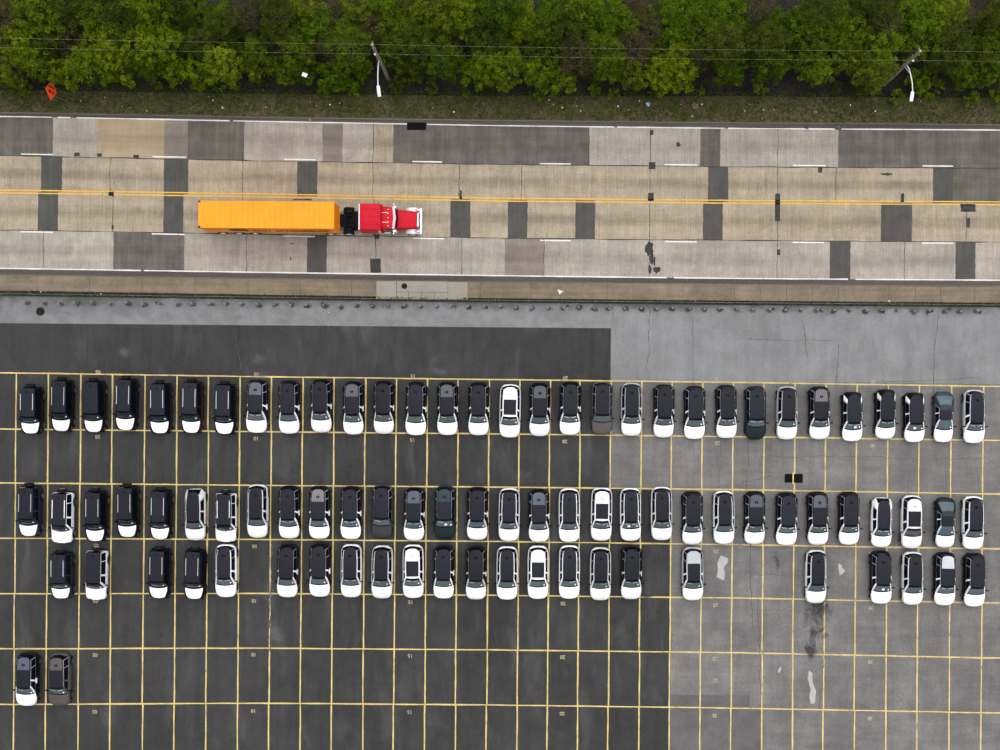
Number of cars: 87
